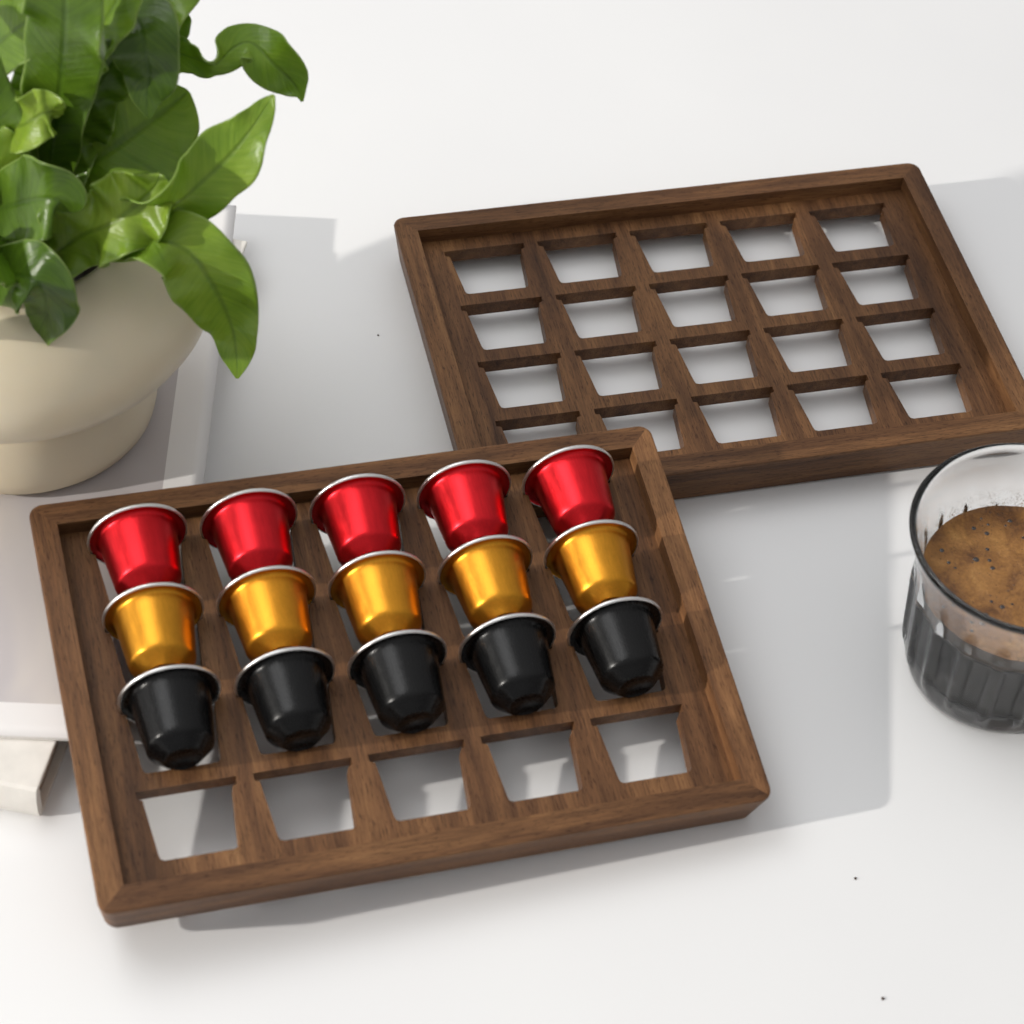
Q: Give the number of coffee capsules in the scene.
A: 15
